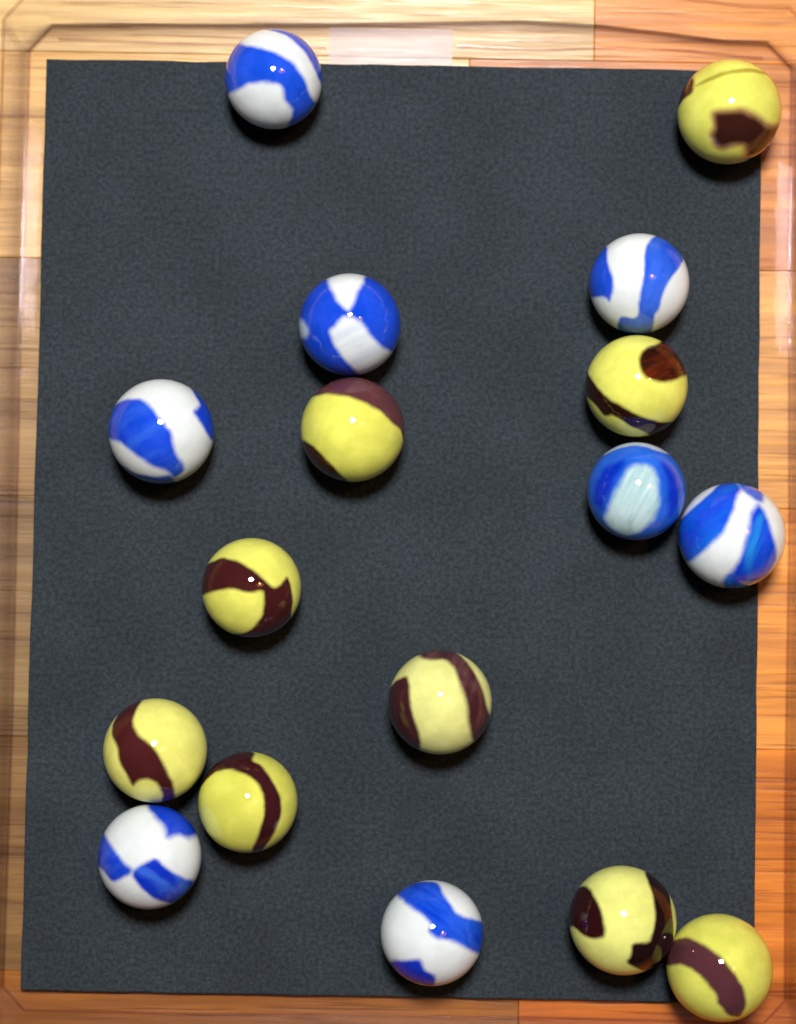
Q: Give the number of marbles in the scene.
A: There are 17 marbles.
